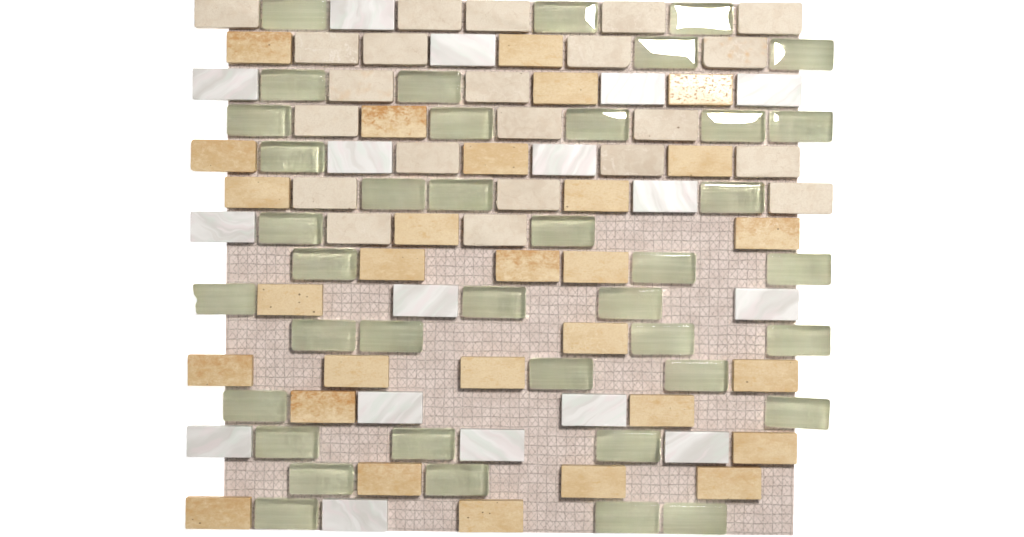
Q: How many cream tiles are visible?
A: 22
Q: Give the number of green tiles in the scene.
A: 40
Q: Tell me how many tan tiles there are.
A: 29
